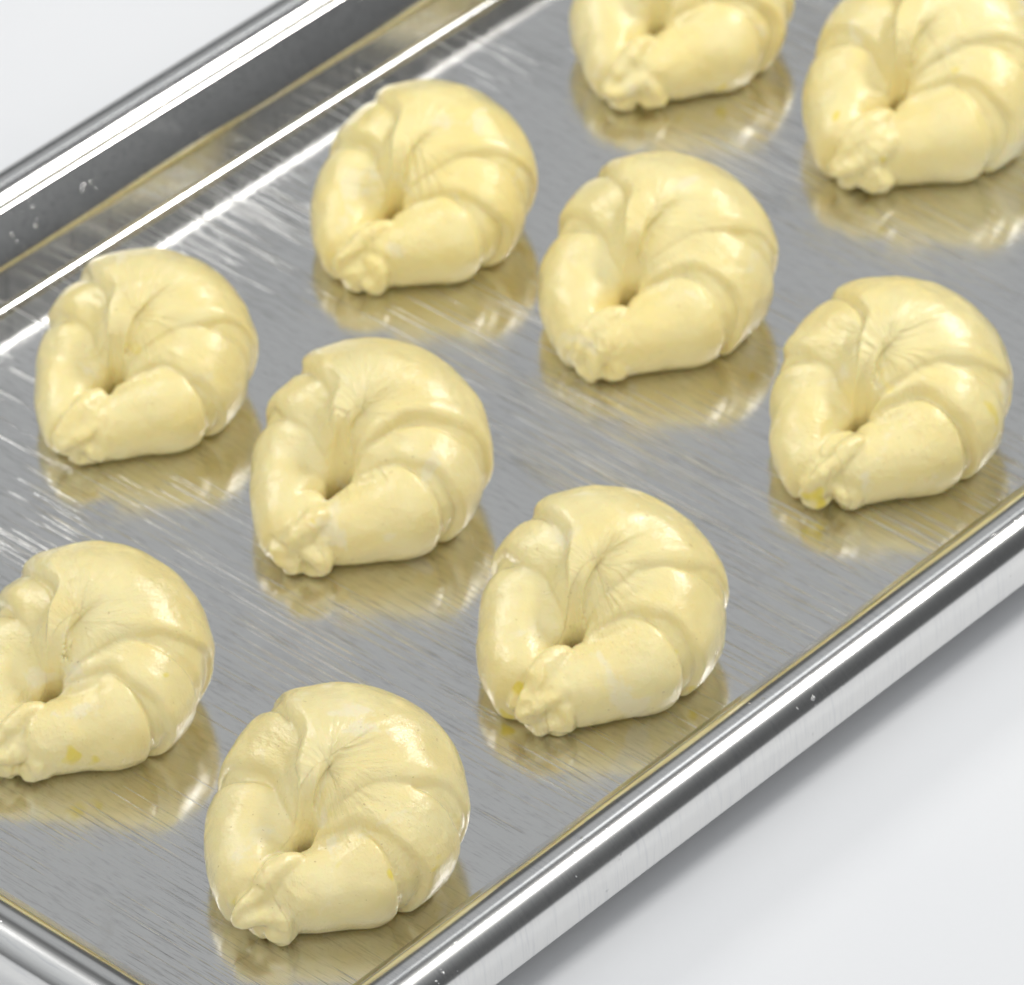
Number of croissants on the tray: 10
